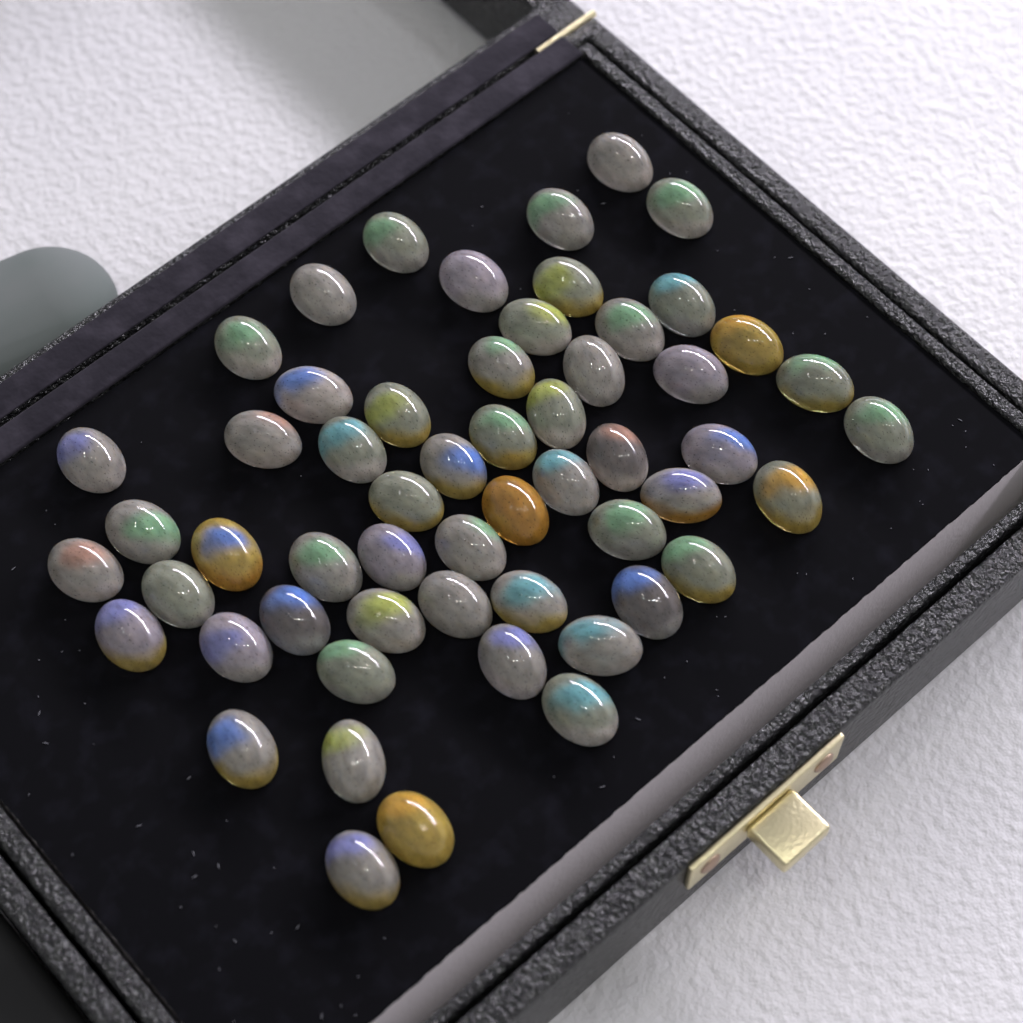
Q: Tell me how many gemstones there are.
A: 56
